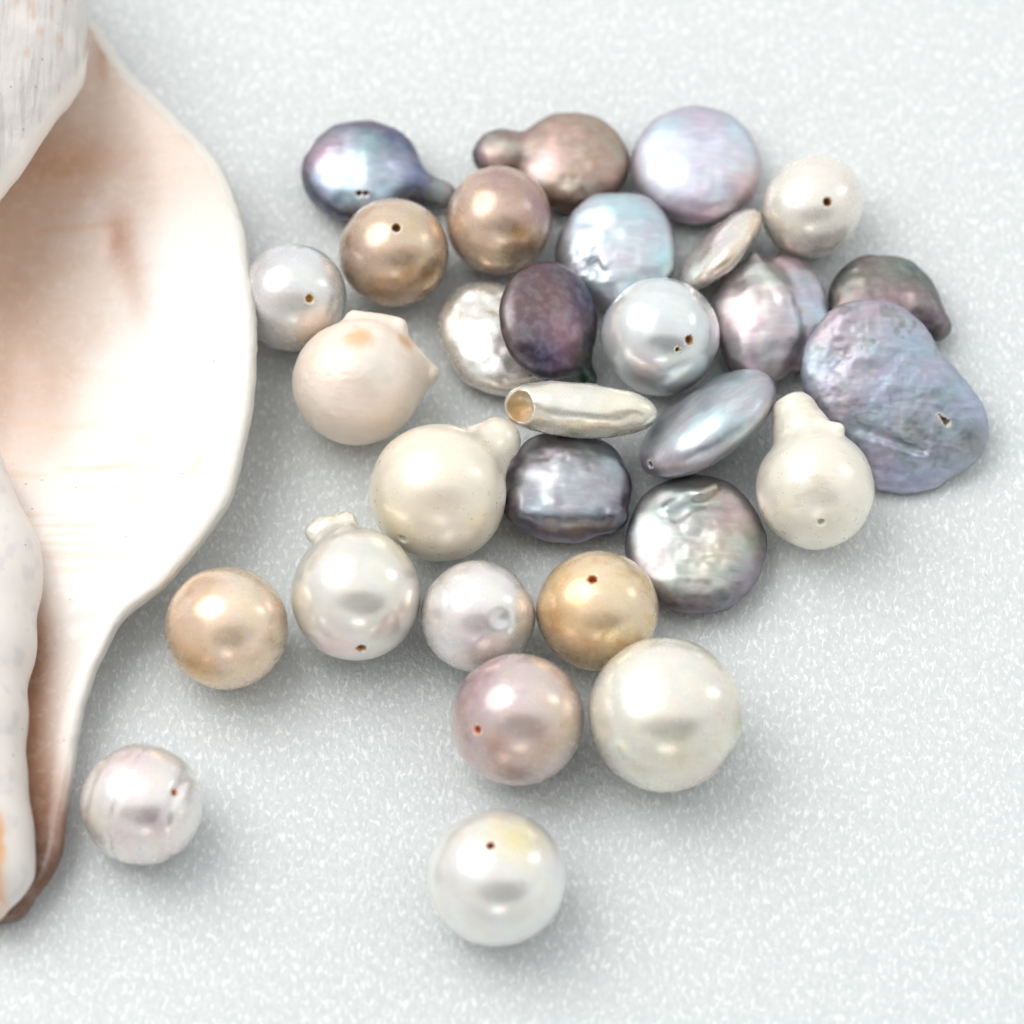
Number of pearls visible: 30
